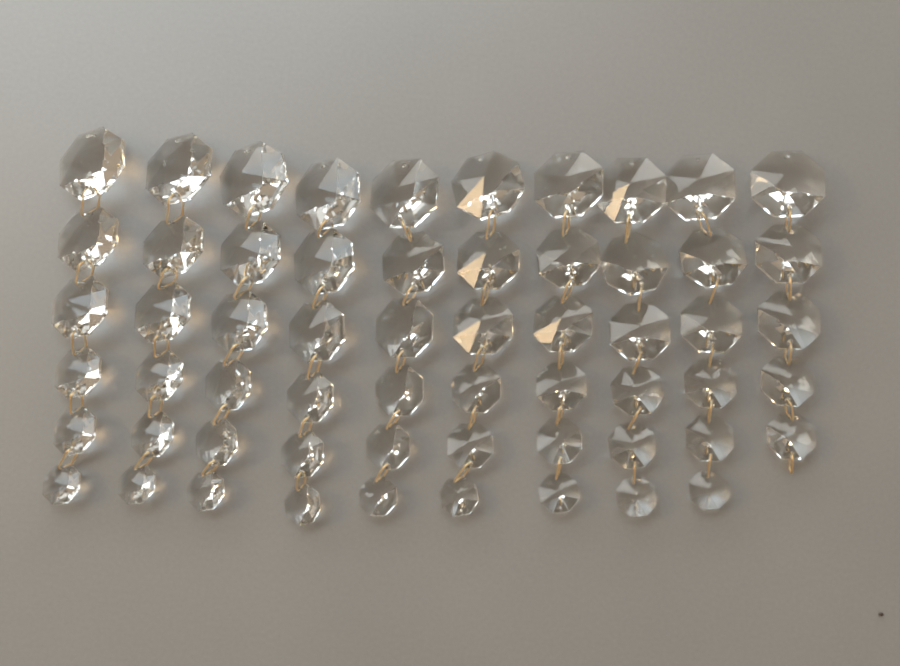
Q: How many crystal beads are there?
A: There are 59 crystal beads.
